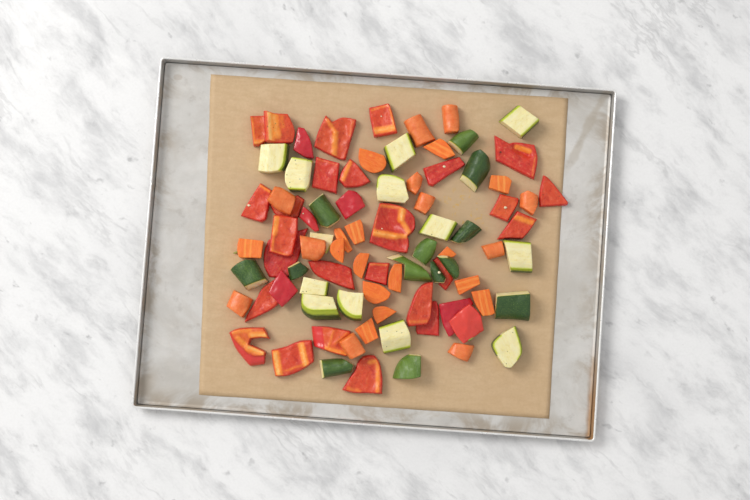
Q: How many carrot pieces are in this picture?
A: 26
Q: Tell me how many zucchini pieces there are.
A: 26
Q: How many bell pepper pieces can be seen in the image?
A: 32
